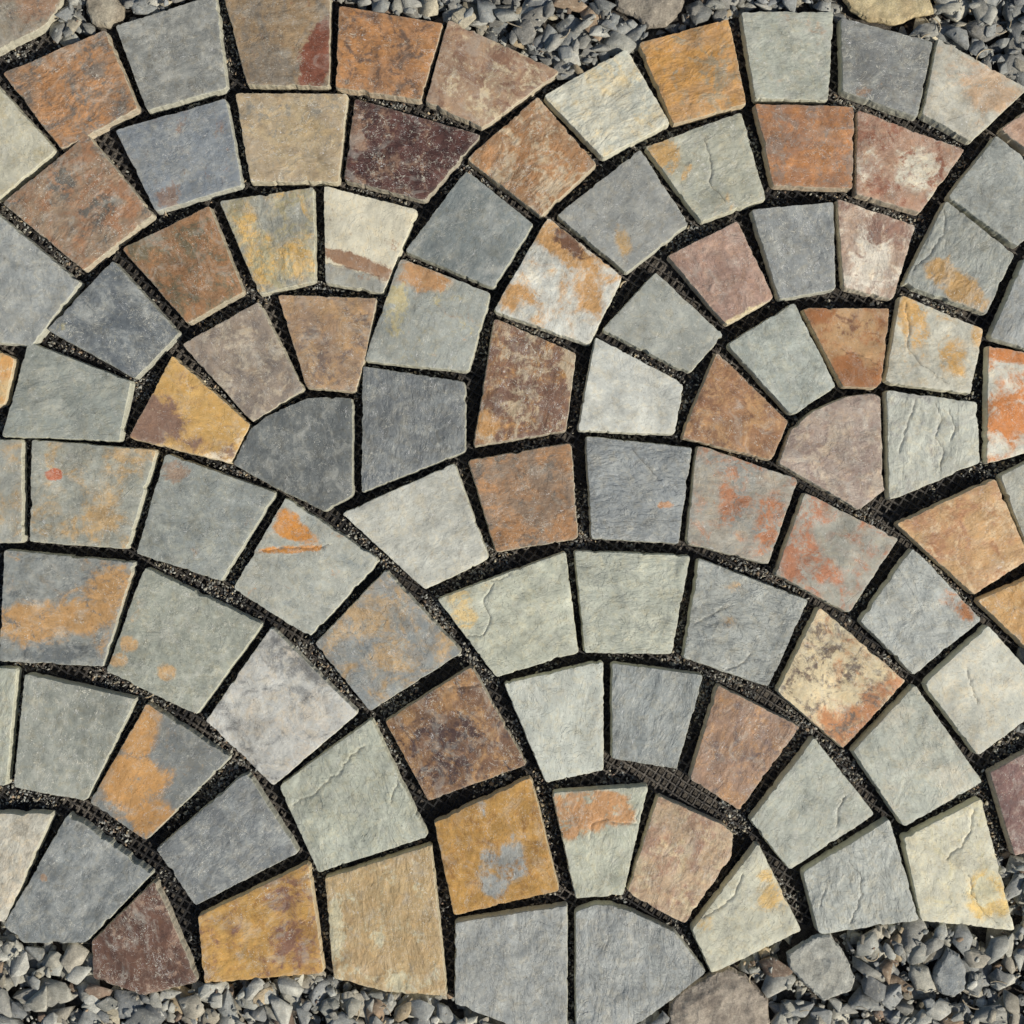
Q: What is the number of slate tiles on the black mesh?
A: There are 100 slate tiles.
